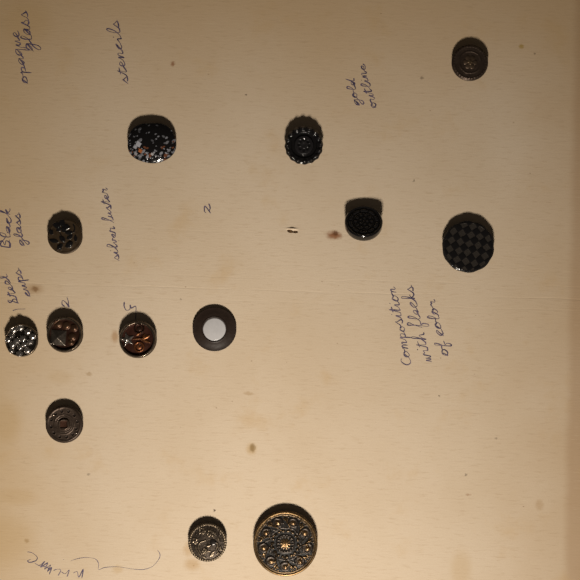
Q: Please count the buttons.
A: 13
